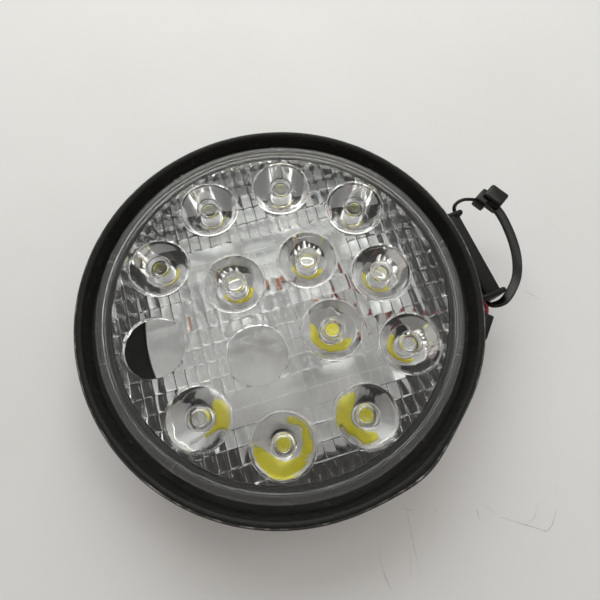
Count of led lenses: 12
